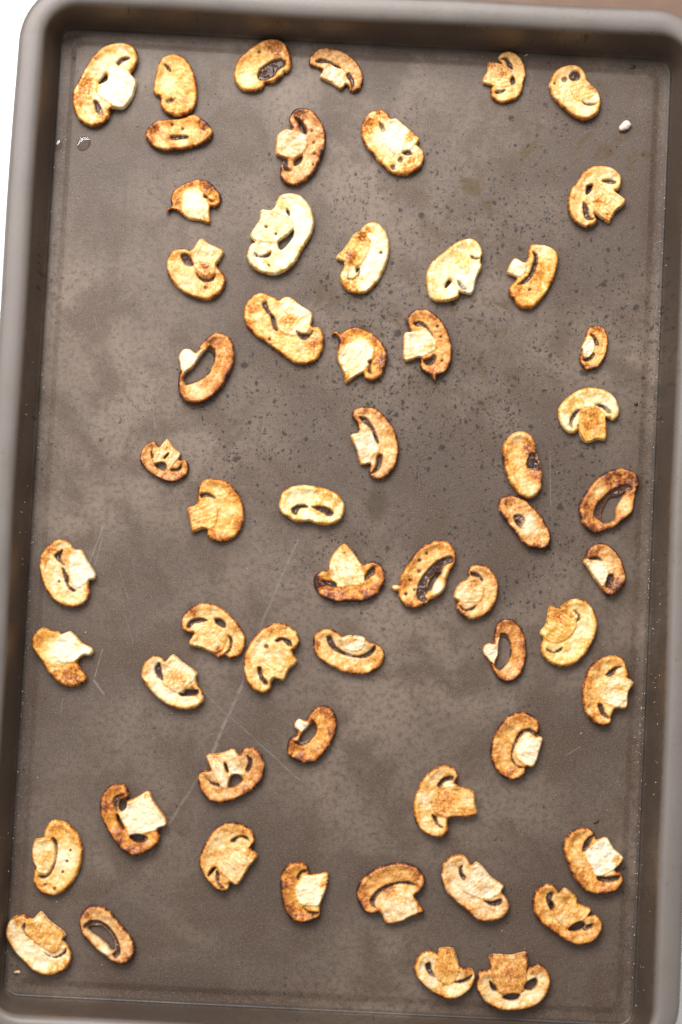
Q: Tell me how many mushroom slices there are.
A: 58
